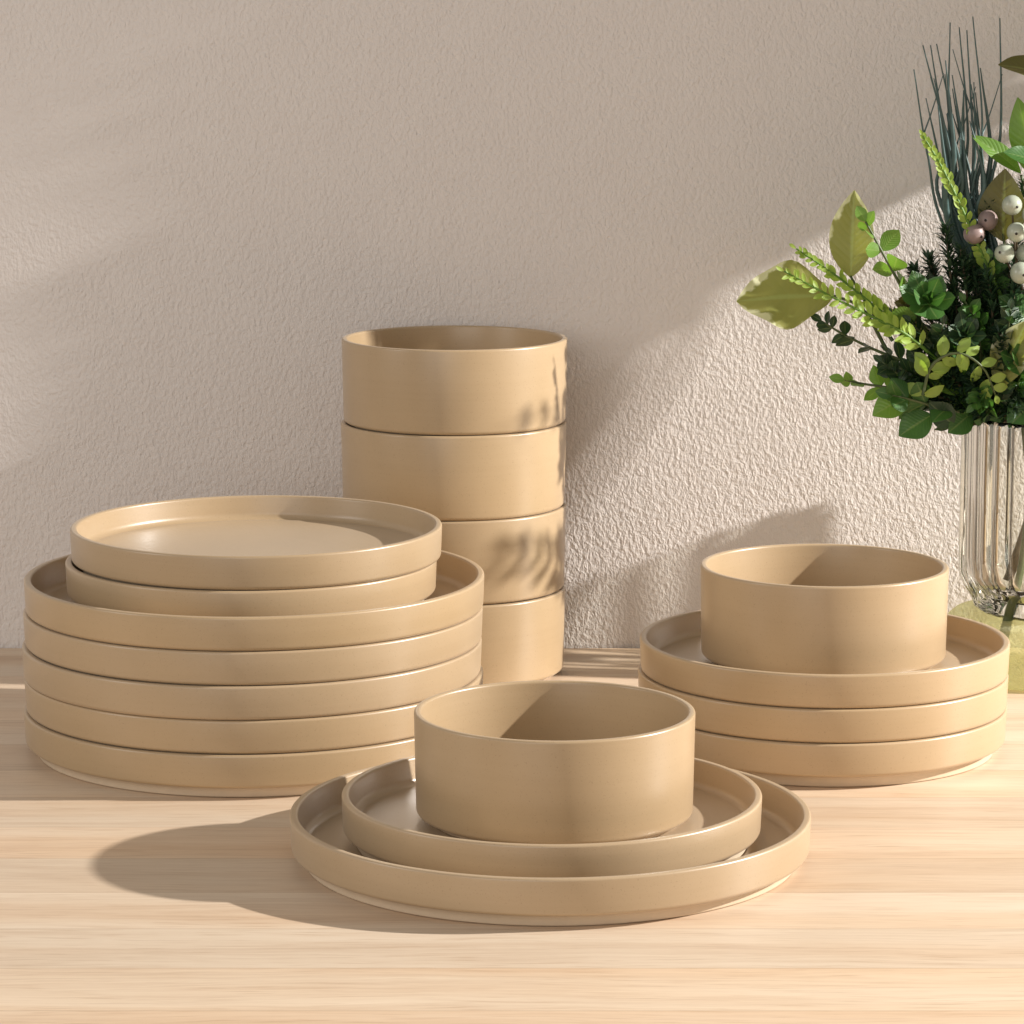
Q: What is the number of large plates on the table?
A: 6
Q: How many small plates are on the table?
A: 6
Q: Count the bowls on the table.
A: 6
